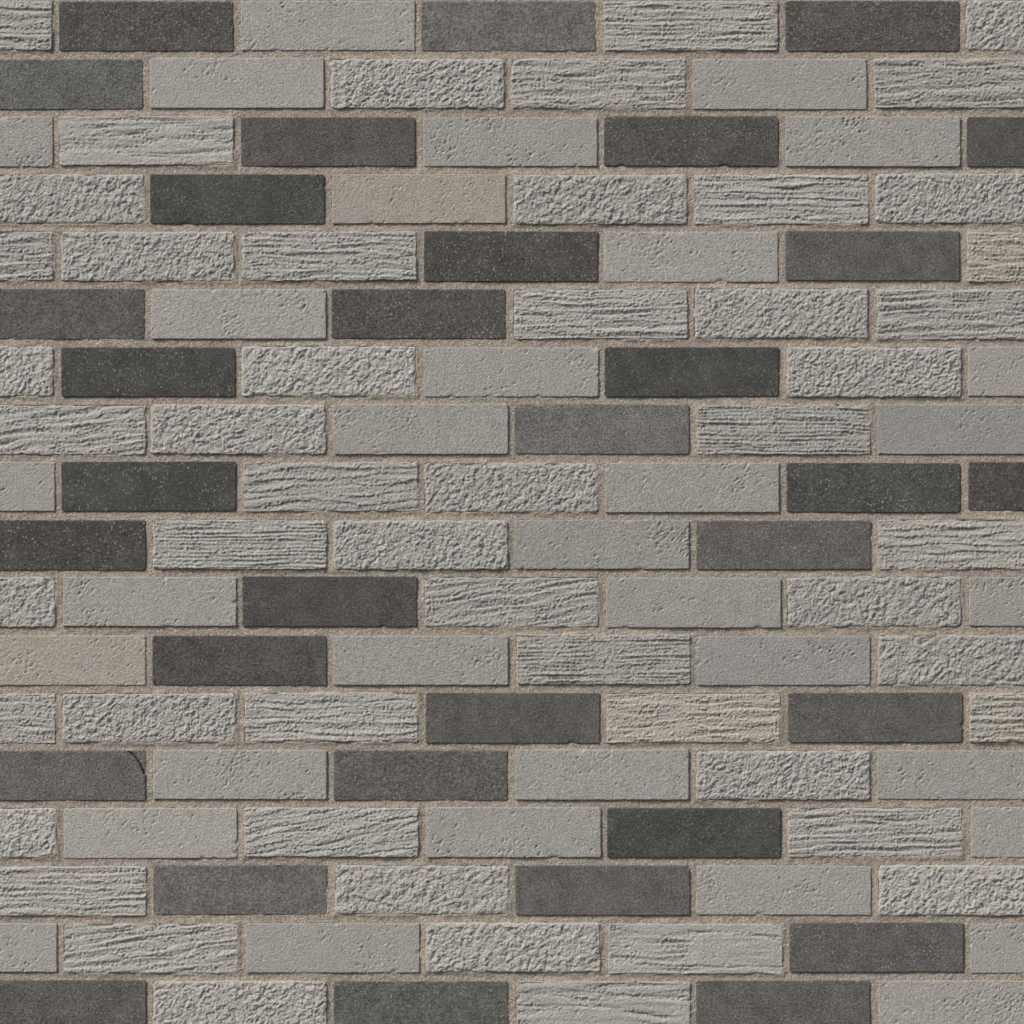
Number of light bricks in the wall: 84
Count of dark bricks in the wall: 33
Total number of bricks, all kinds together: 117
